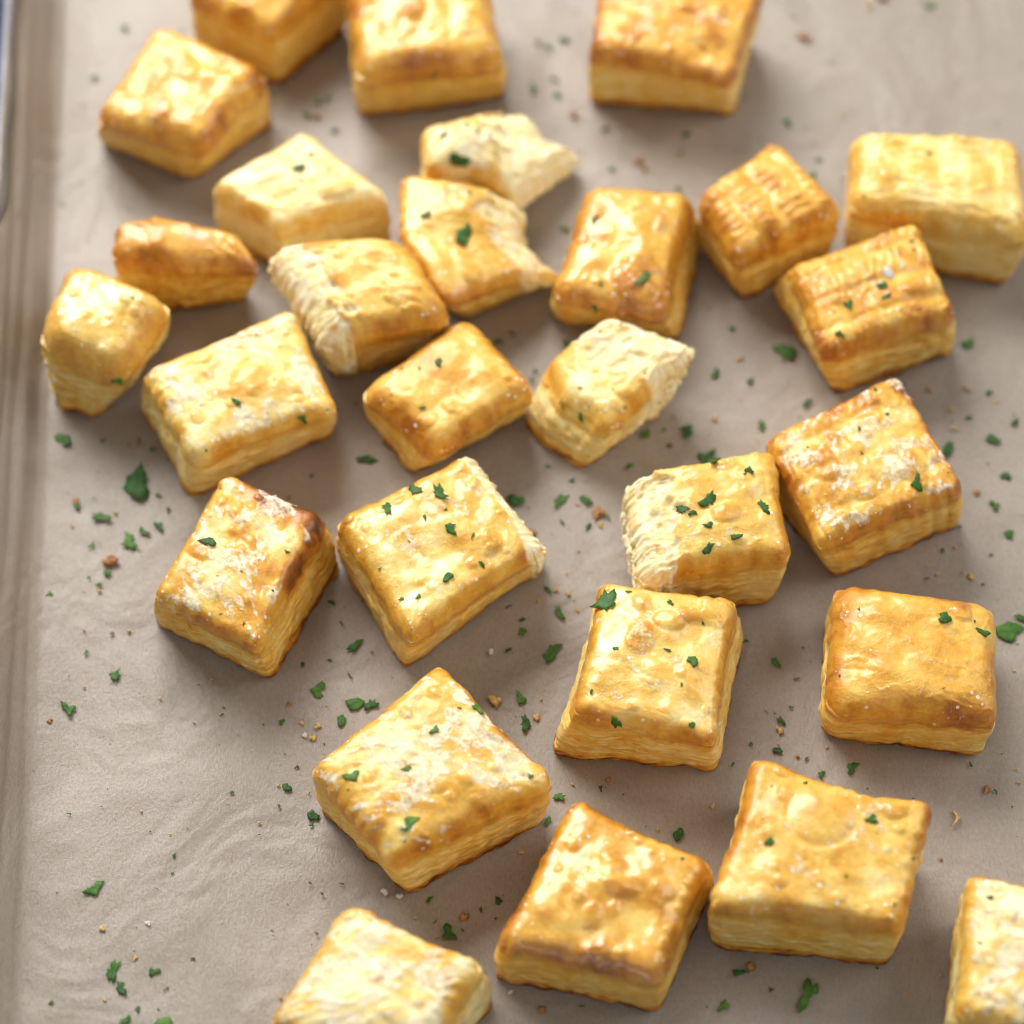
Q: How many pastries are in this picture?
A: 28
